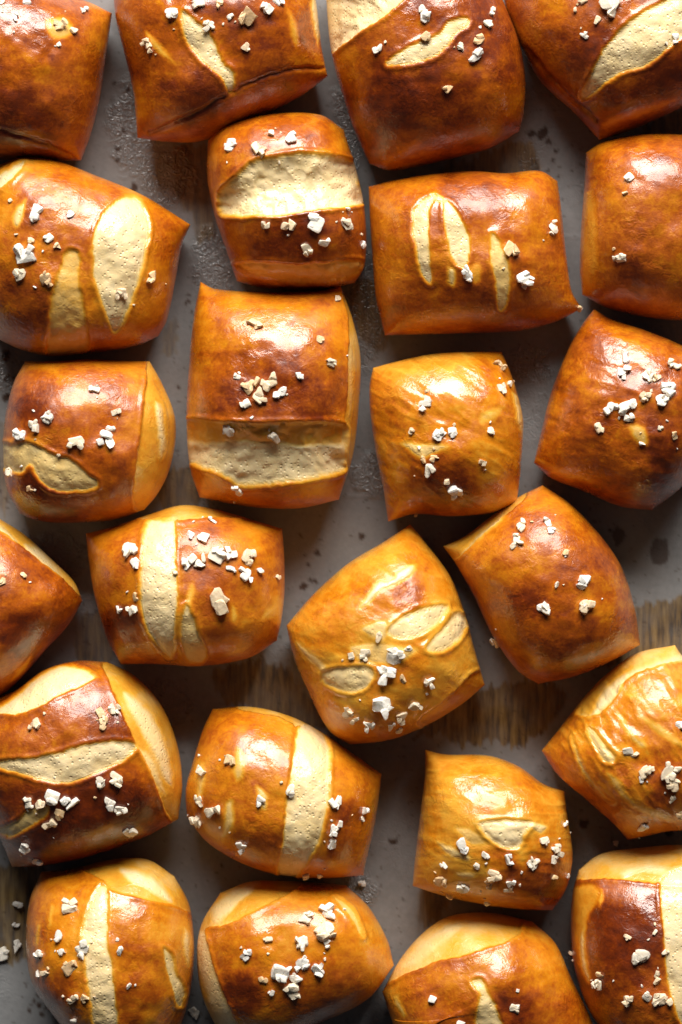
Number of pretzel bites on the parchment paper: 24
